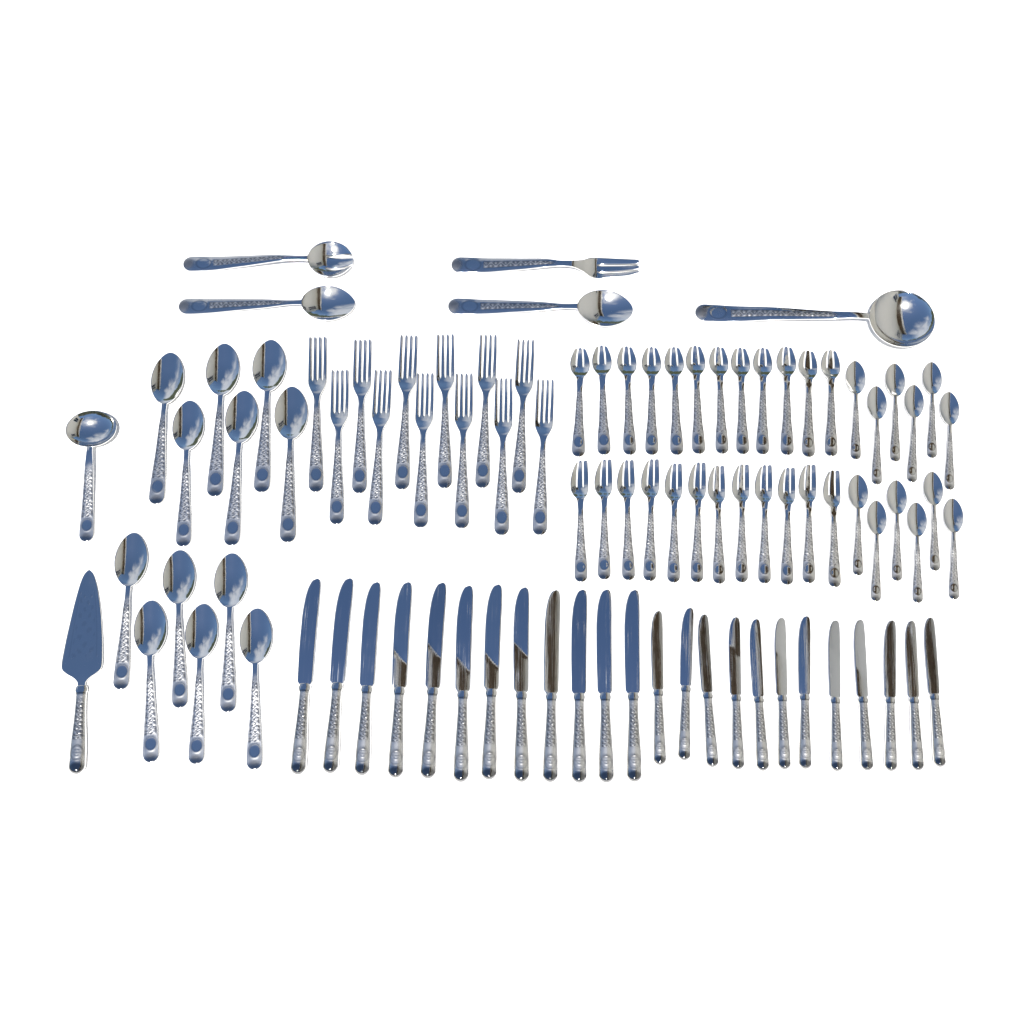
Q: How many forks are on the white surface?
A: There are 38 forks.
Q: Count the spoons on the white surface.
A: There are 26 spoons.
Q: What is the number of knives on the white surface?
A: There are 24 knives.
